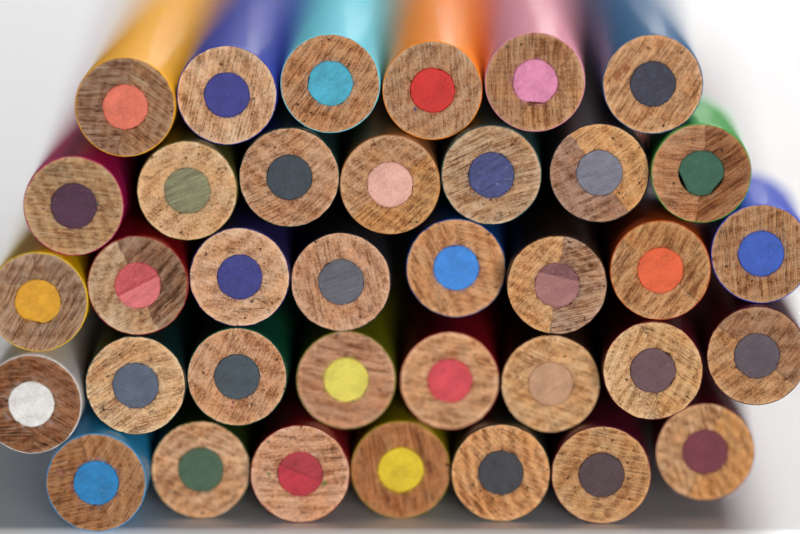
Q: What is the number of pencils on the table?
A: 36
